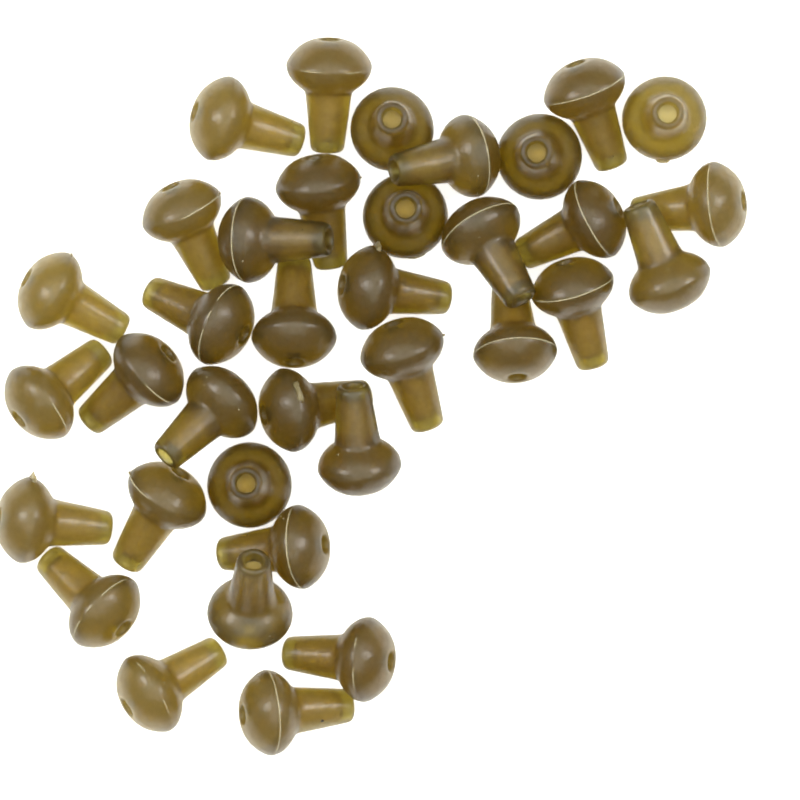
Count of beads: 36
